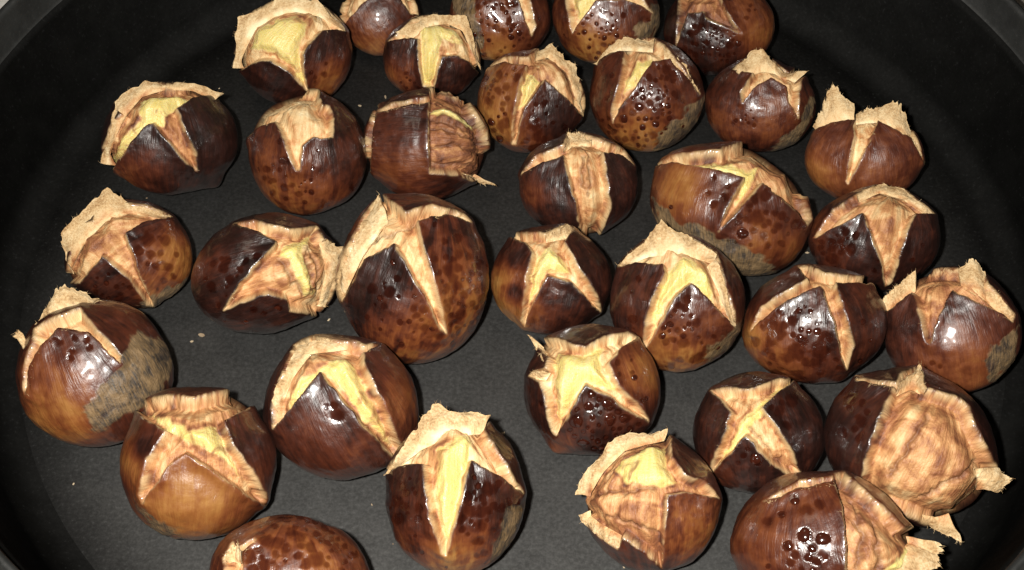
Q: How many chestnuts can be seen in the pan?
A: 33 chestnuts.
